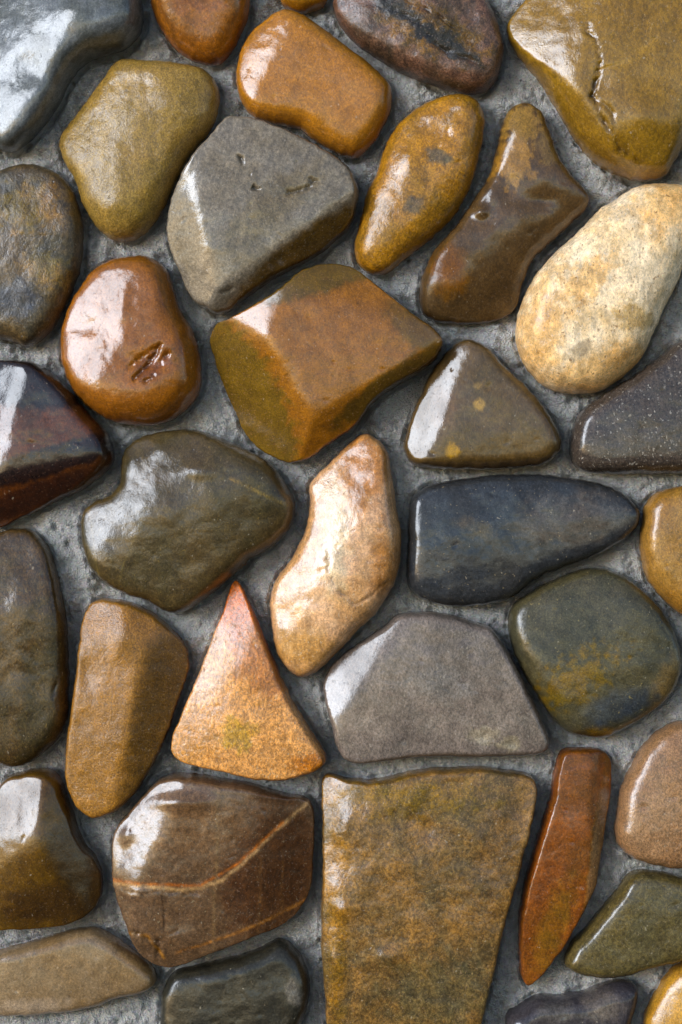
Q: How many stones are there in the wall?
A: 36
